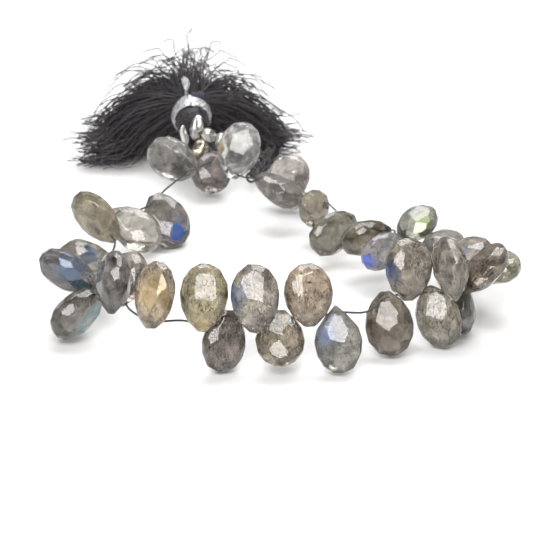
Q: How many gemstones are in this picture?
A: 34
